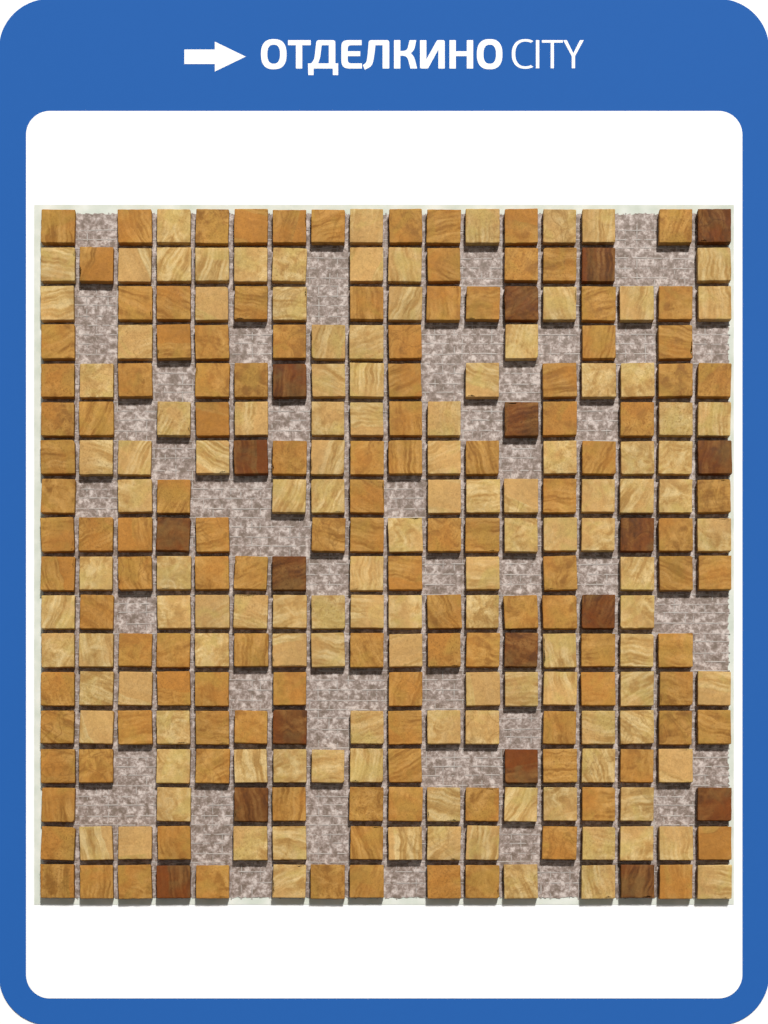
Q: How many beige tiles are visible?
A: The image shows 123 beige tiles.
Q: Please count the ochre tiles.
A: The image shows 124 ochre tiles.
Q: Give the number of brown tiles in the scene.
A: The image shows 18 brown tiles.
